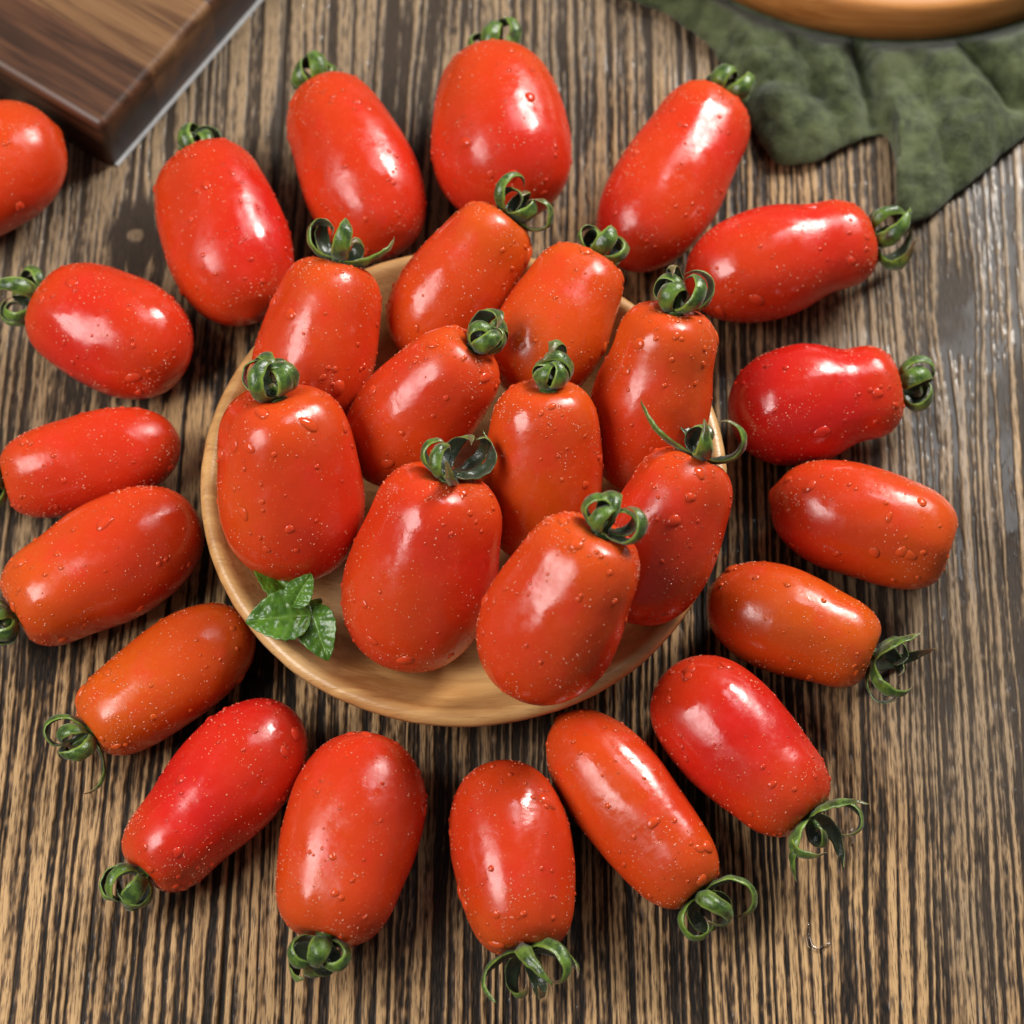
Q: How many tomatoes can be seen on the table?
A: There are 28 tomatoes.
